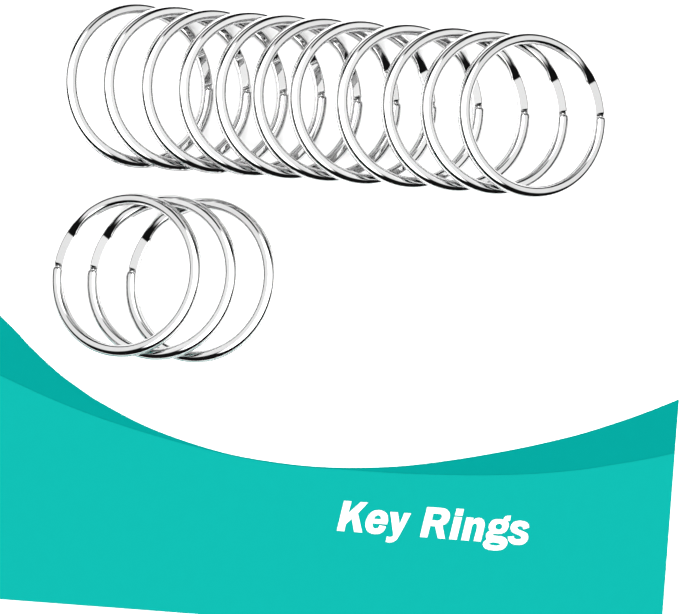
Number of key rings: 14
